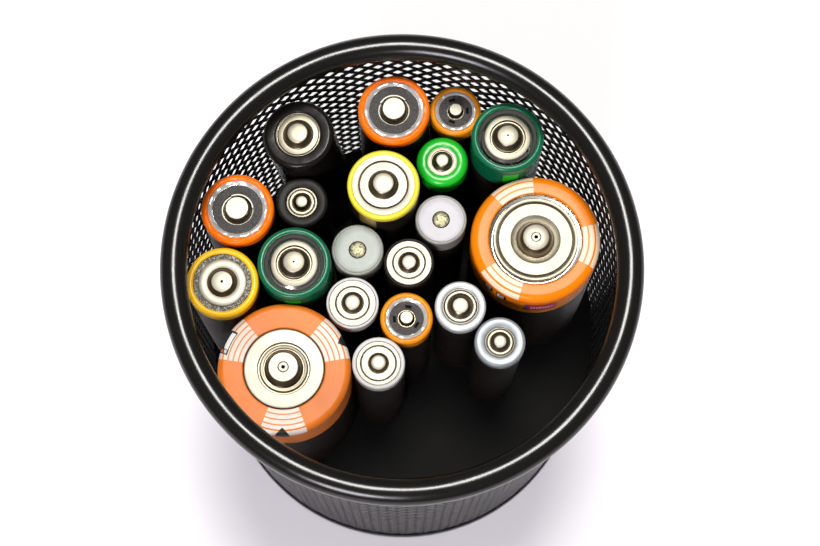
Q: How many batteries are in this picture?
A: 20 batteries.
